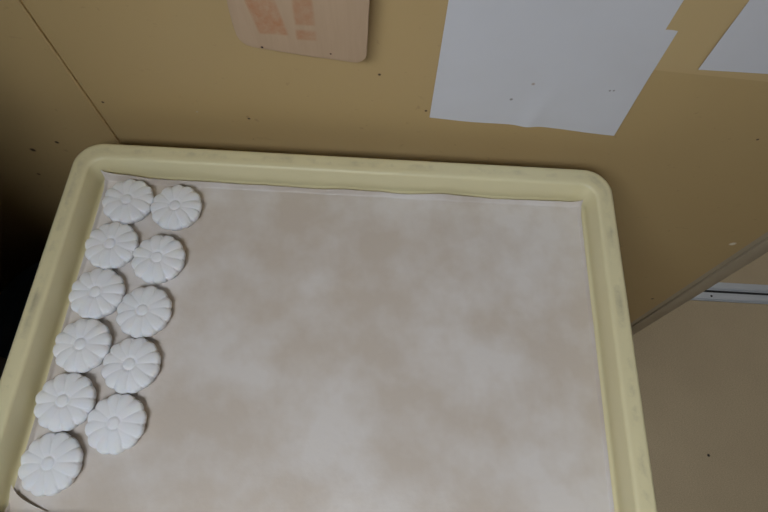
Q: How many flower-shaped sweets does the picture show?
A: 11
